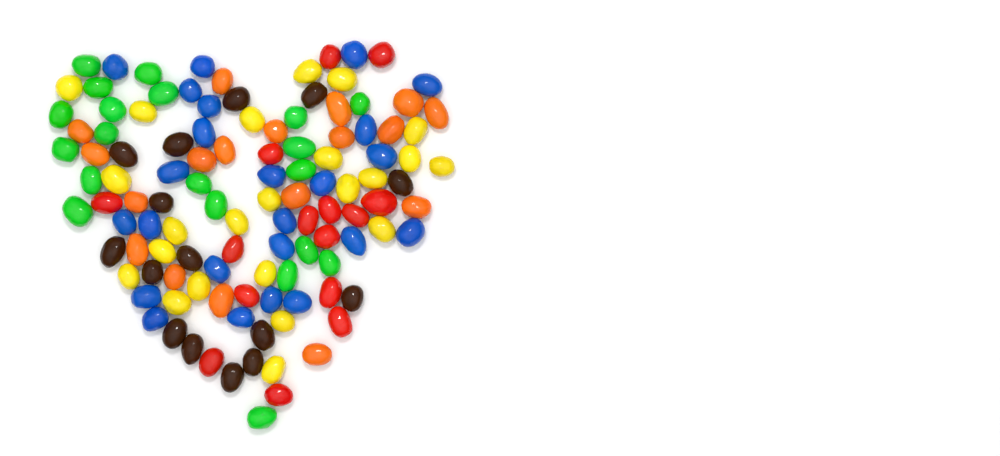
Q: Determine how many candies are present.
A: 115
